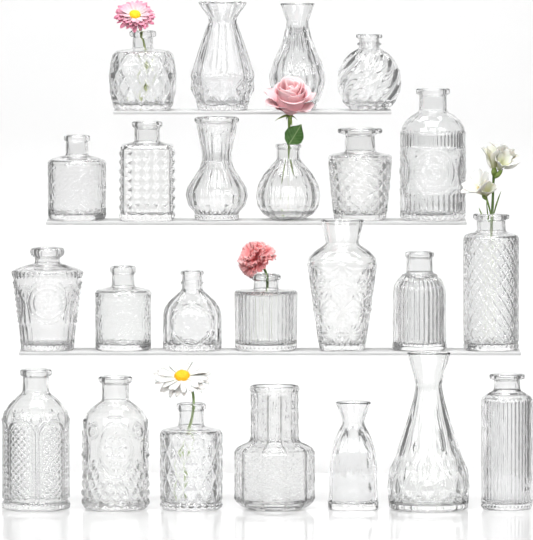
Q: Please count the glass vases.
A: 24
